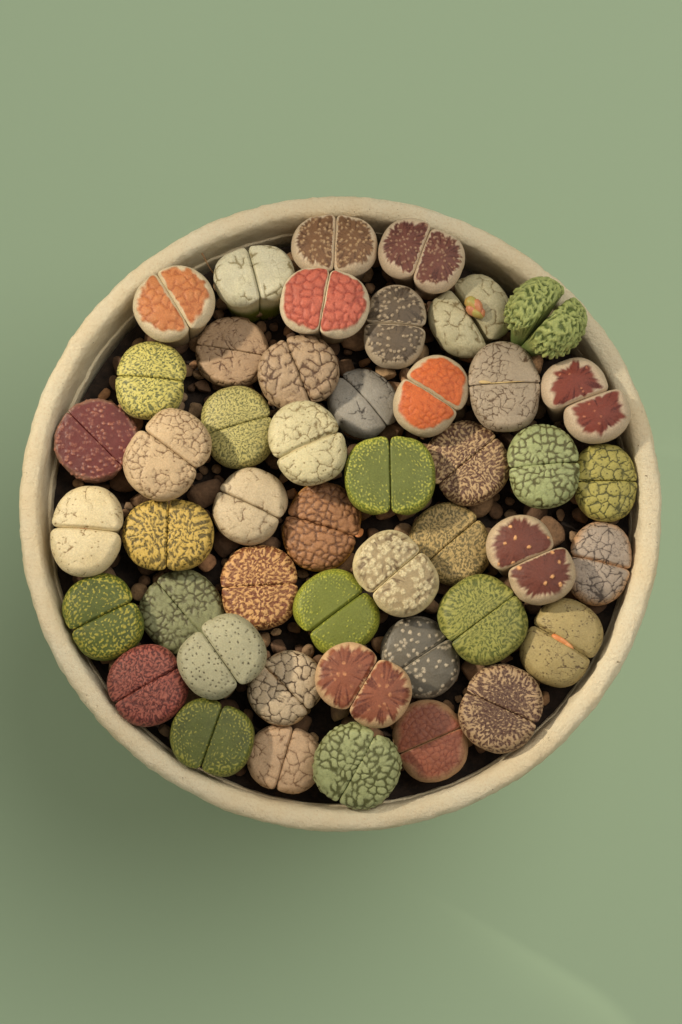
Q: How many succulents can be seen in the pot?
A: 47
